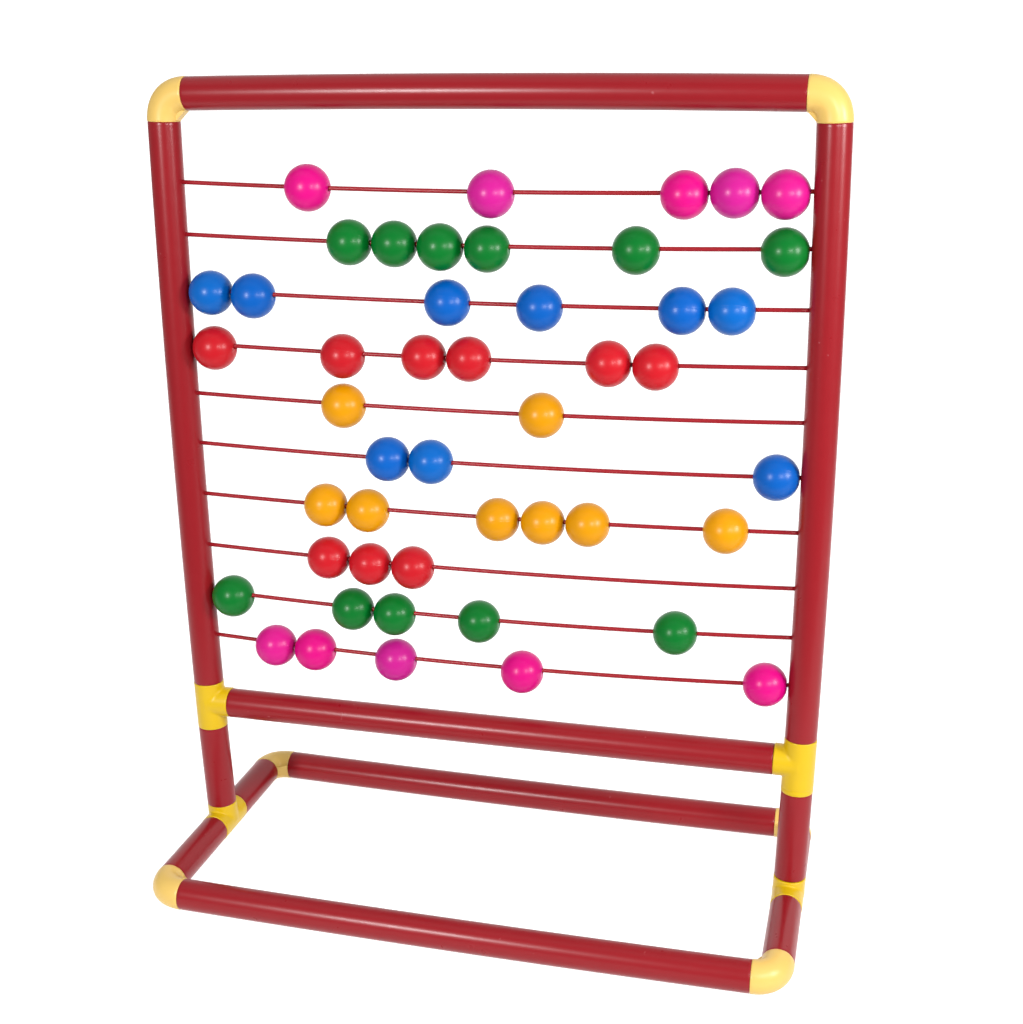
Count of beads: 47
